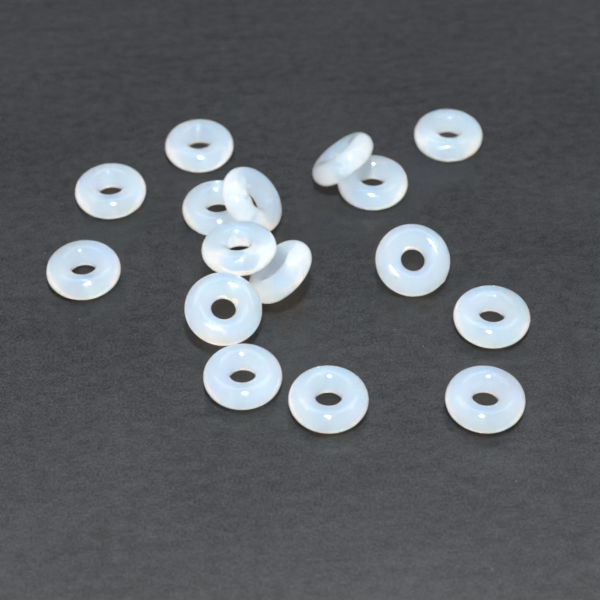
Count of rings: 16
